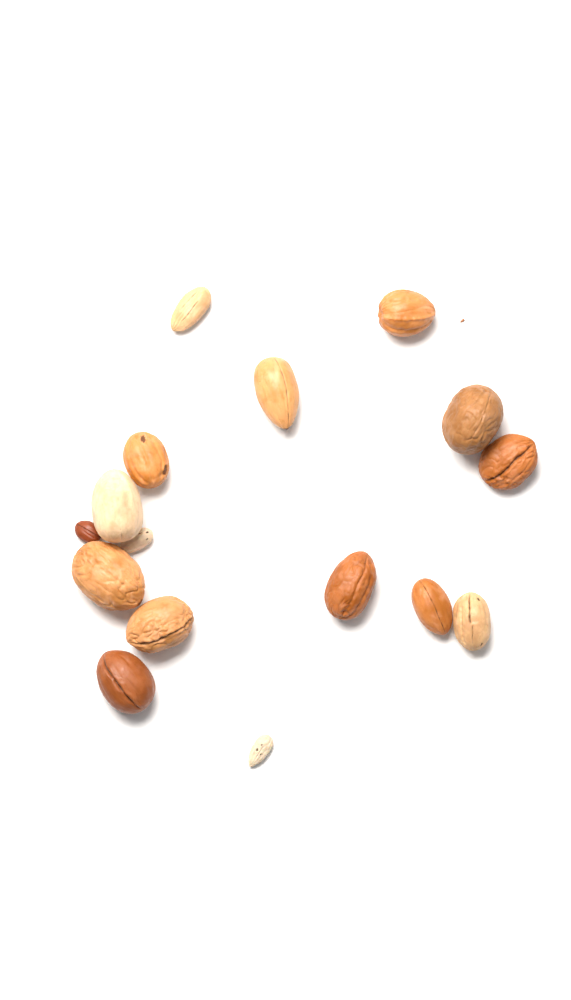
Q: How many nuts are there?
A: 16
